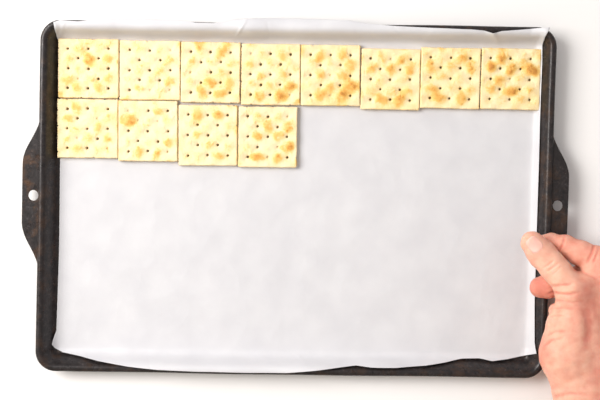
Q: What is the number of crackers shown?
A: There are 12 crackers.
